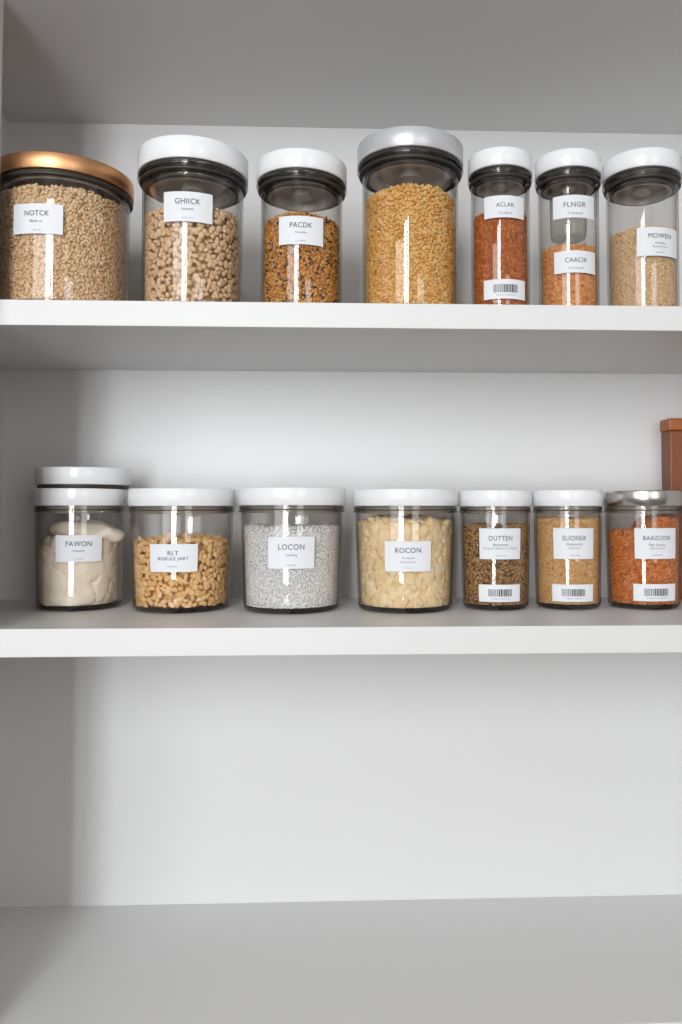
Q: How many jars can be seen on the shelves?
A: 14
